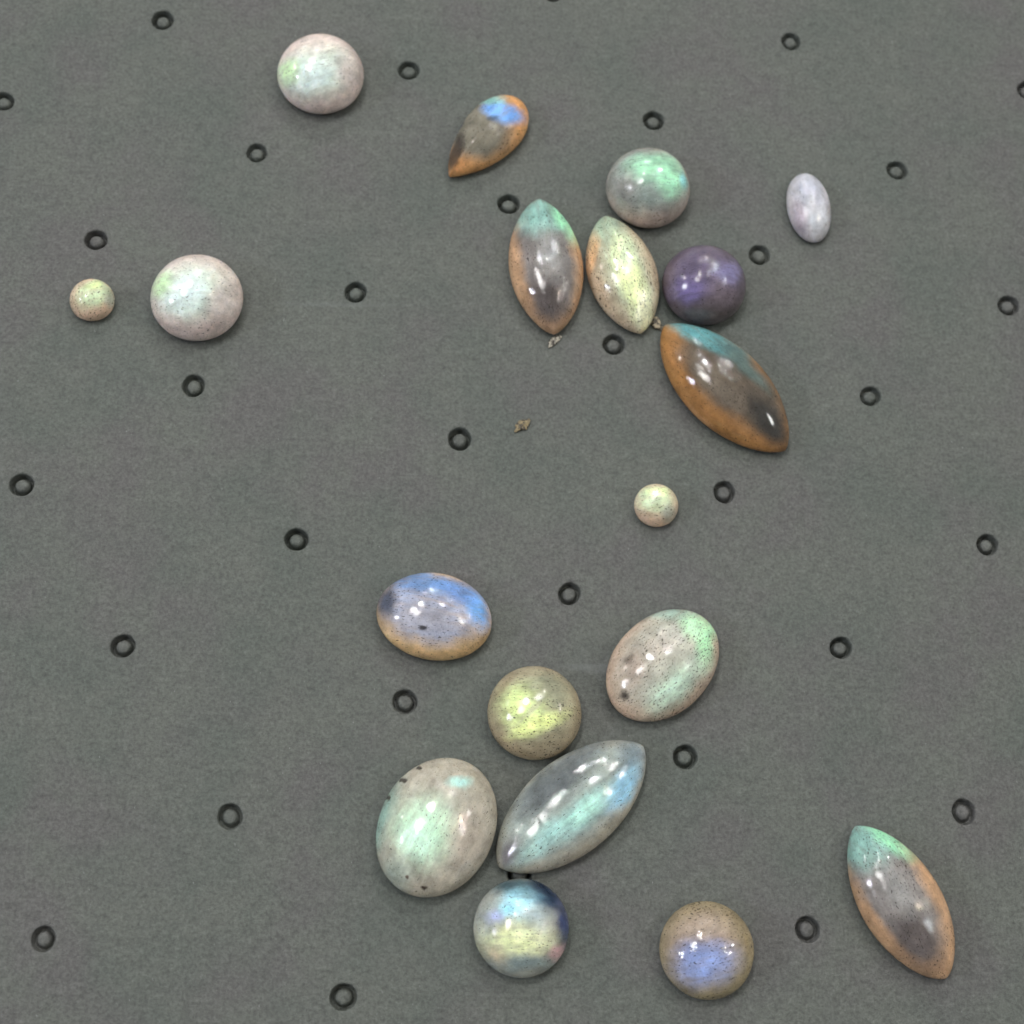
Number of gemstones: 19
